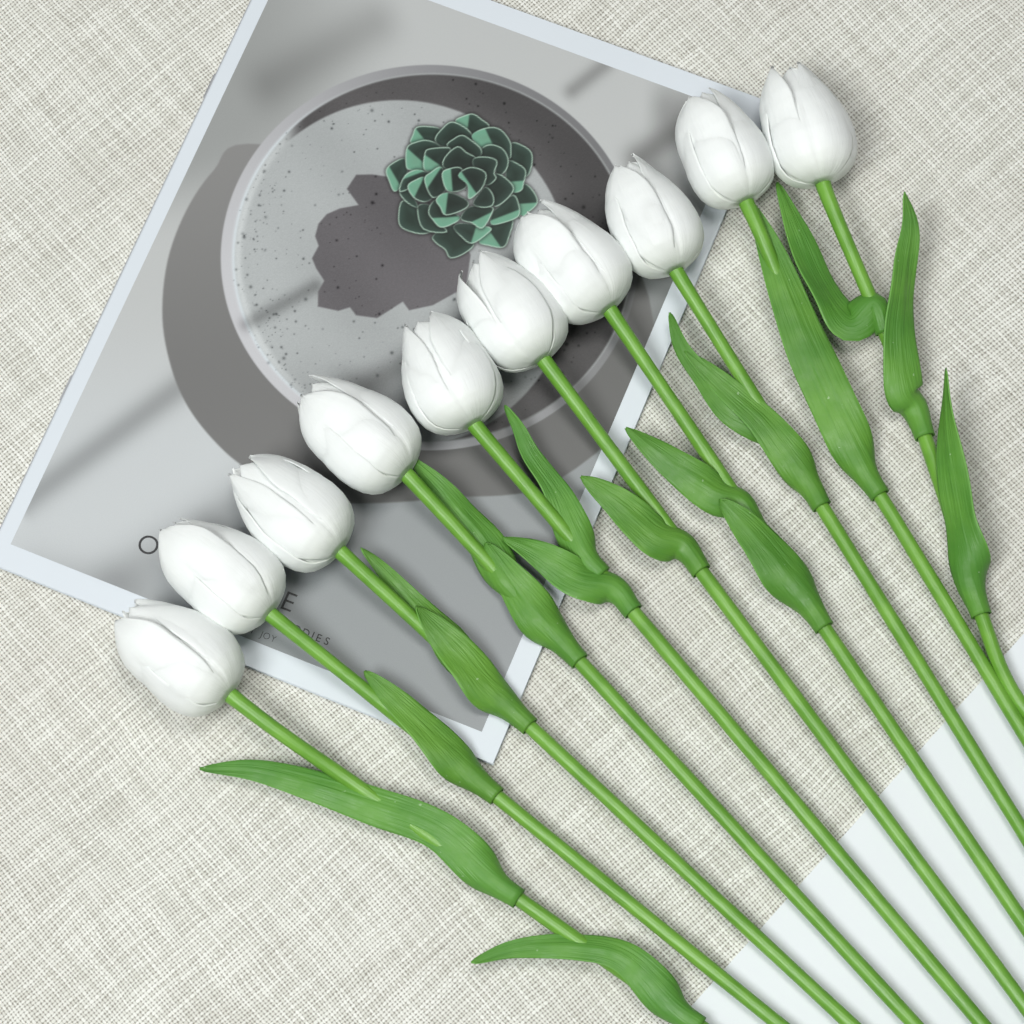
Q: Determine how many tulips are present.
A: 10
